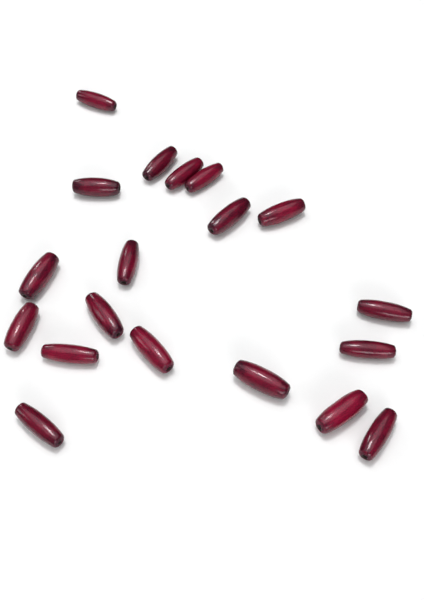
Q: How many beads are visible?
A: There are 19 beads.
